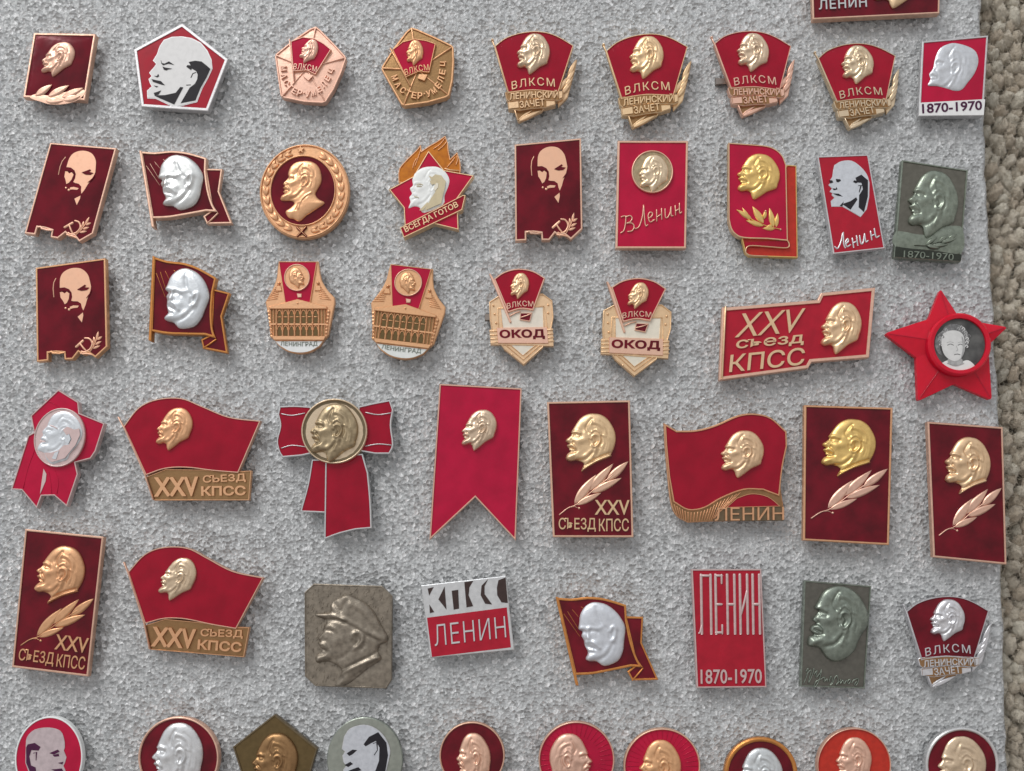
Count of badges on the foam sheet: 53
